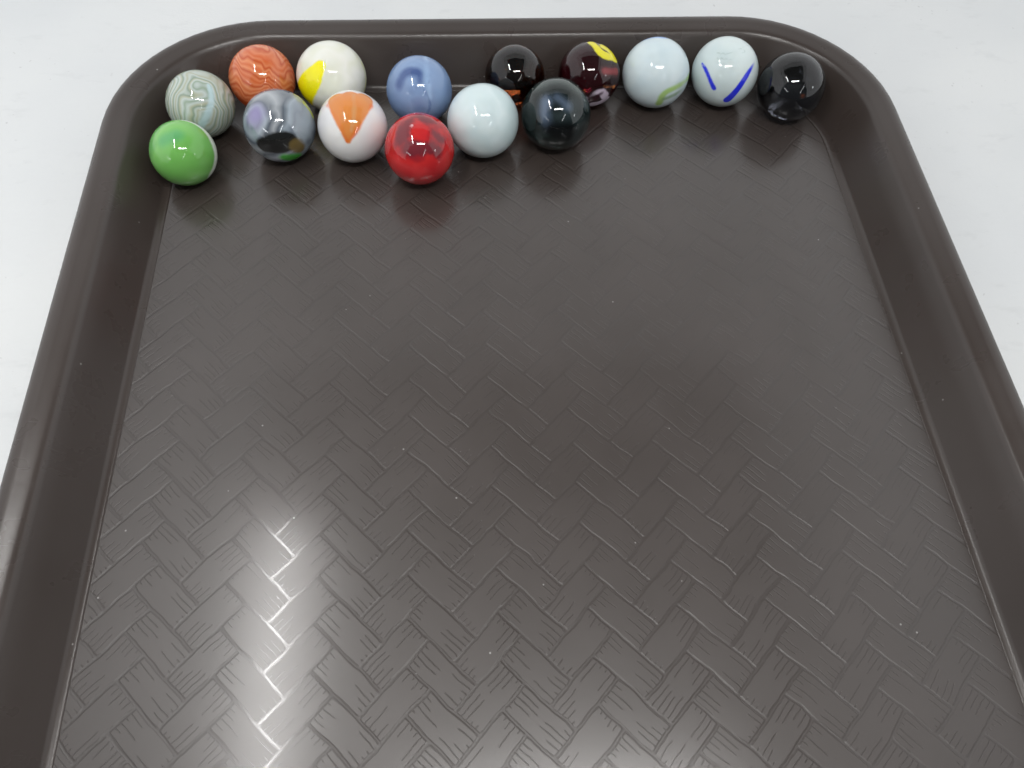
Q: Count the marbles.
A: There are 15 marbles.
